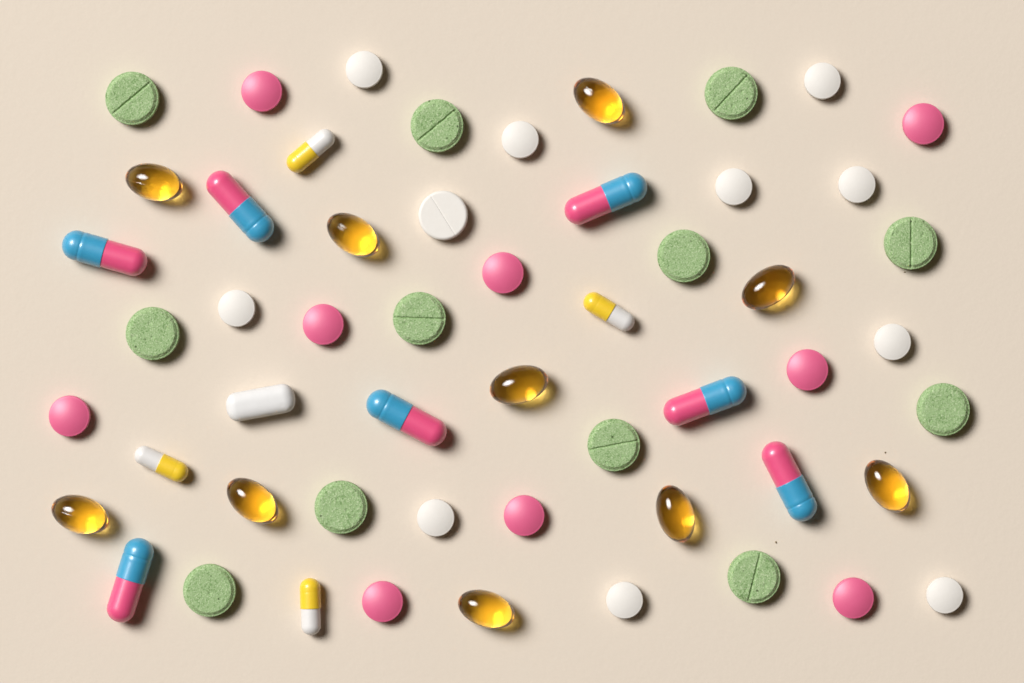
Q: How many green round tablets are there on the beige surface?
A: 12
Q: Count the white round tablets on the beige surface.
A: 11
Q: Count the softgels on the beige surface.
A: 10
